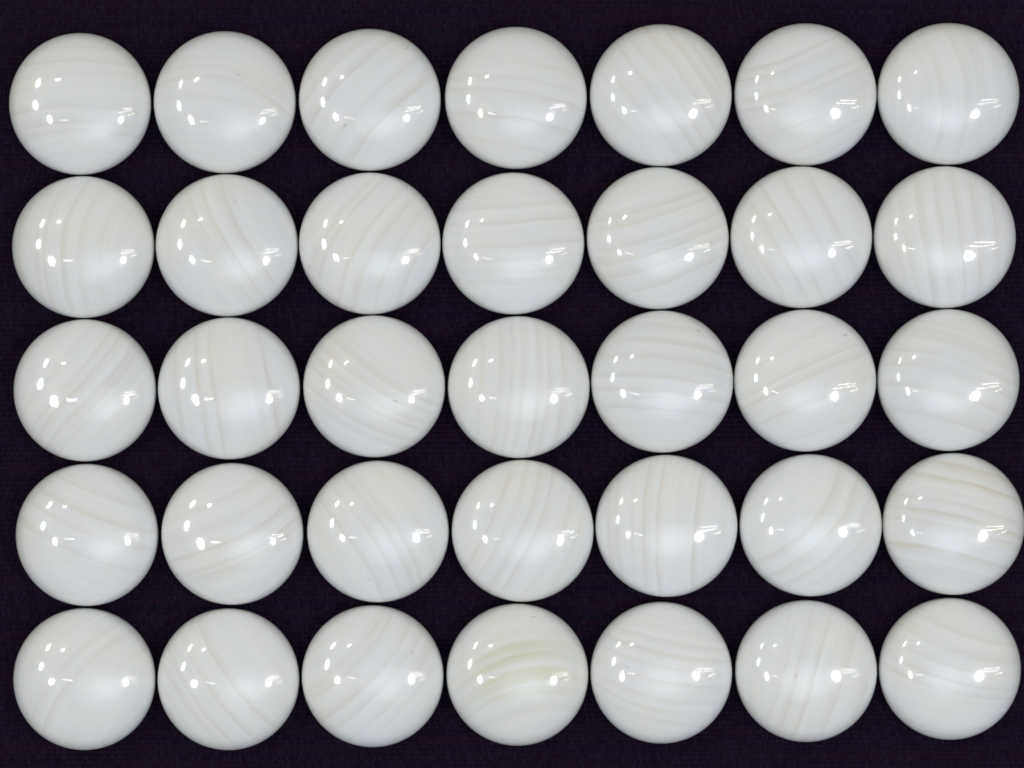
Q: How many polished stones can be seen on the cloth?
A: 35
